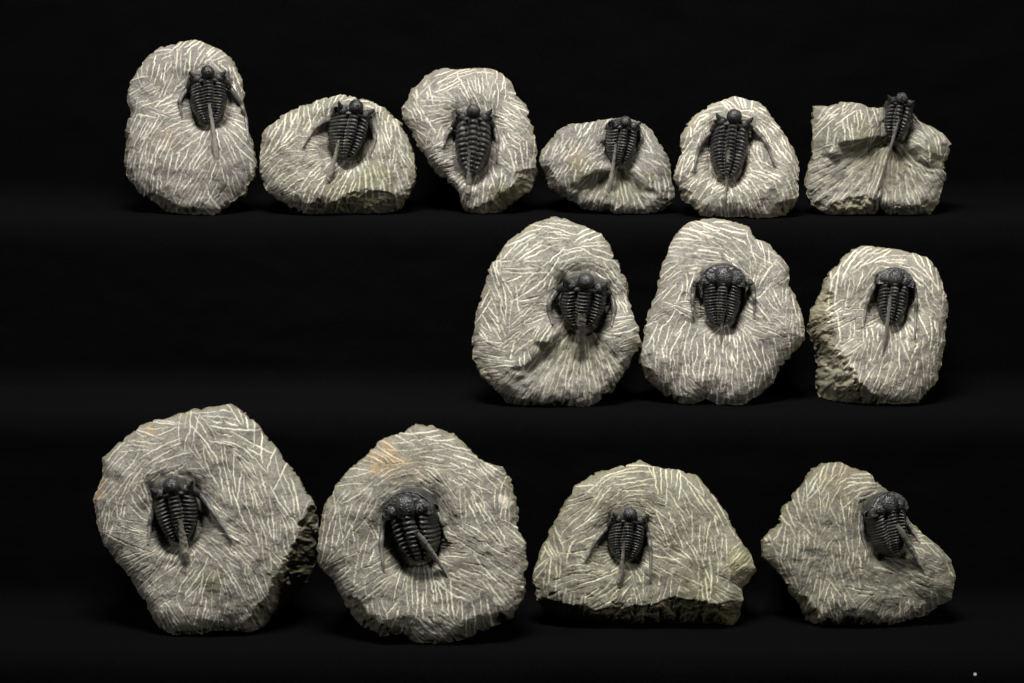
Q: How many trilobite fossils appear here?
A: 13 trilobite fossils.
